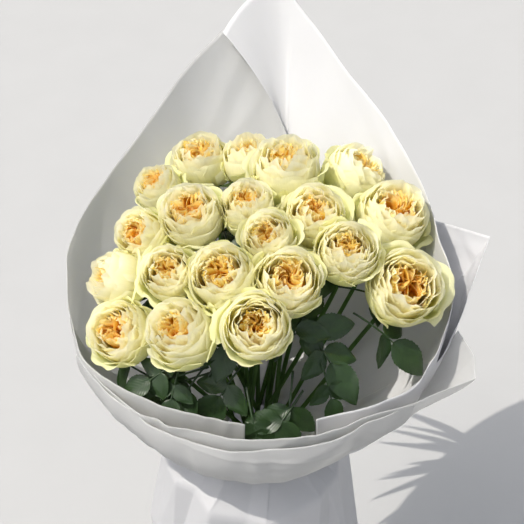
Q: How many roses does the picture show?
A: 20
